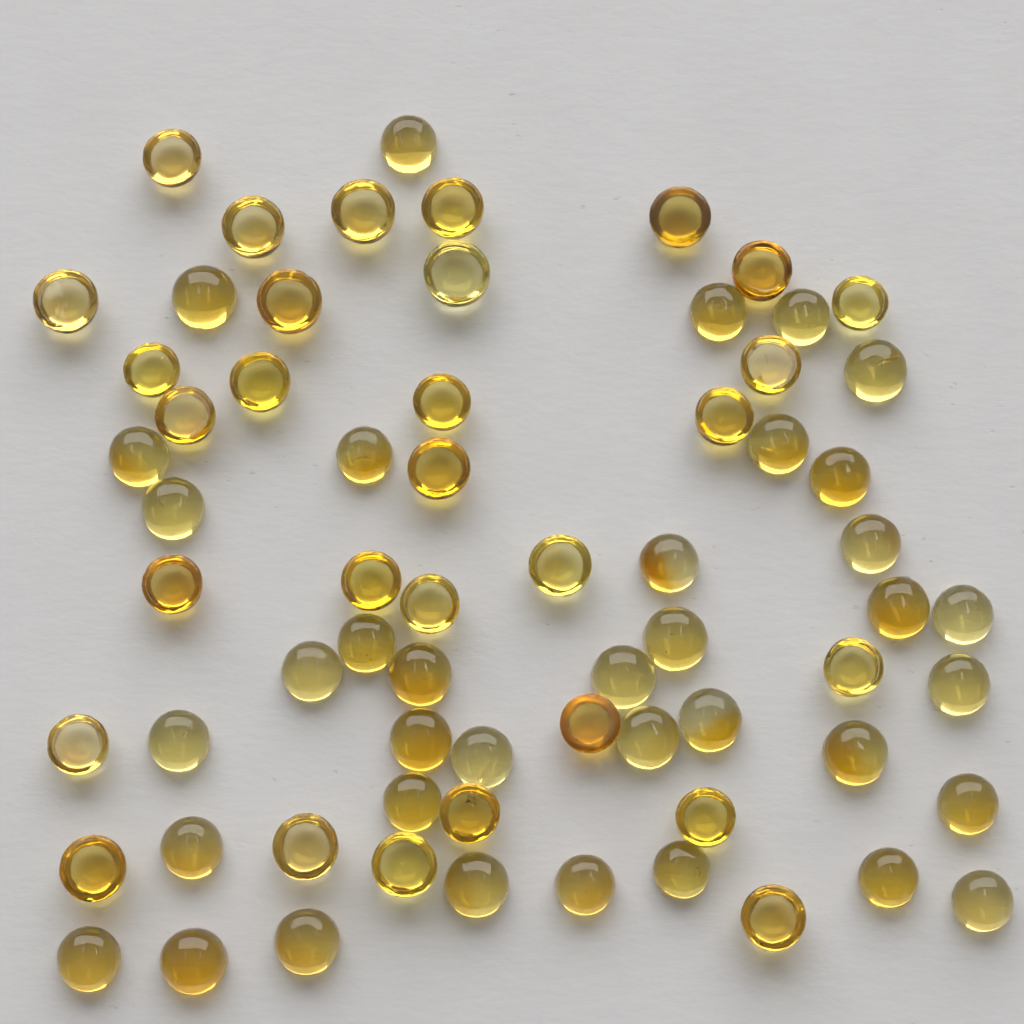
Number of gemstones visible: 67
